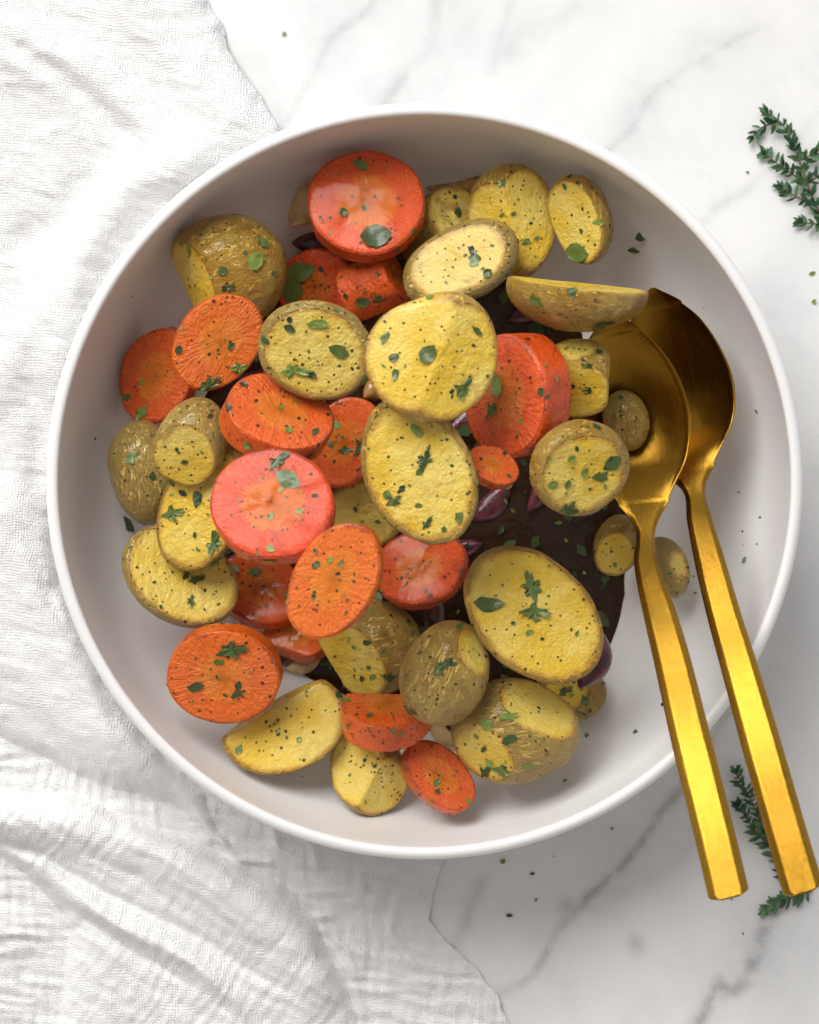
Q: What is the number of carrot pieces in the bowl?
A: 17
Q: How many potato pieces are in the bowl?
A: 26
